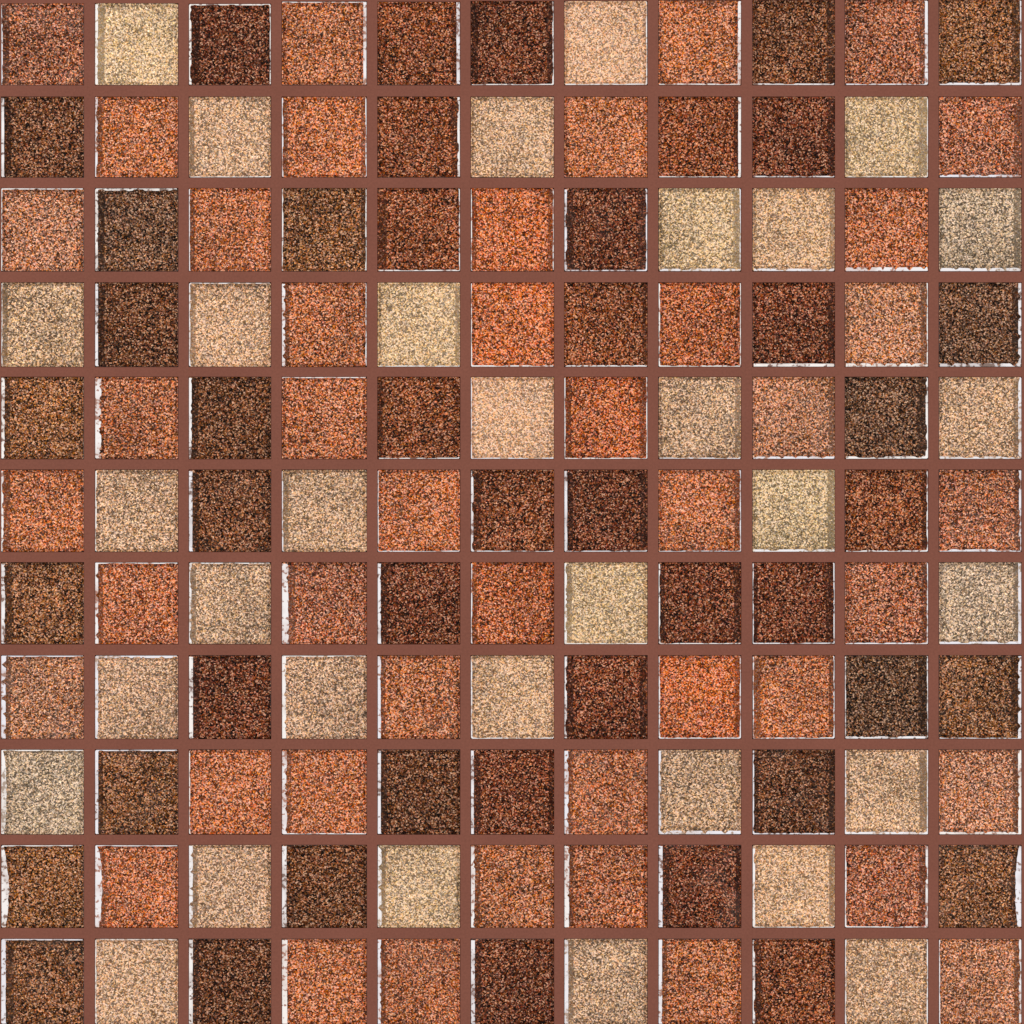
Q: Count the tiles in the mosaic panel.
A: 121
